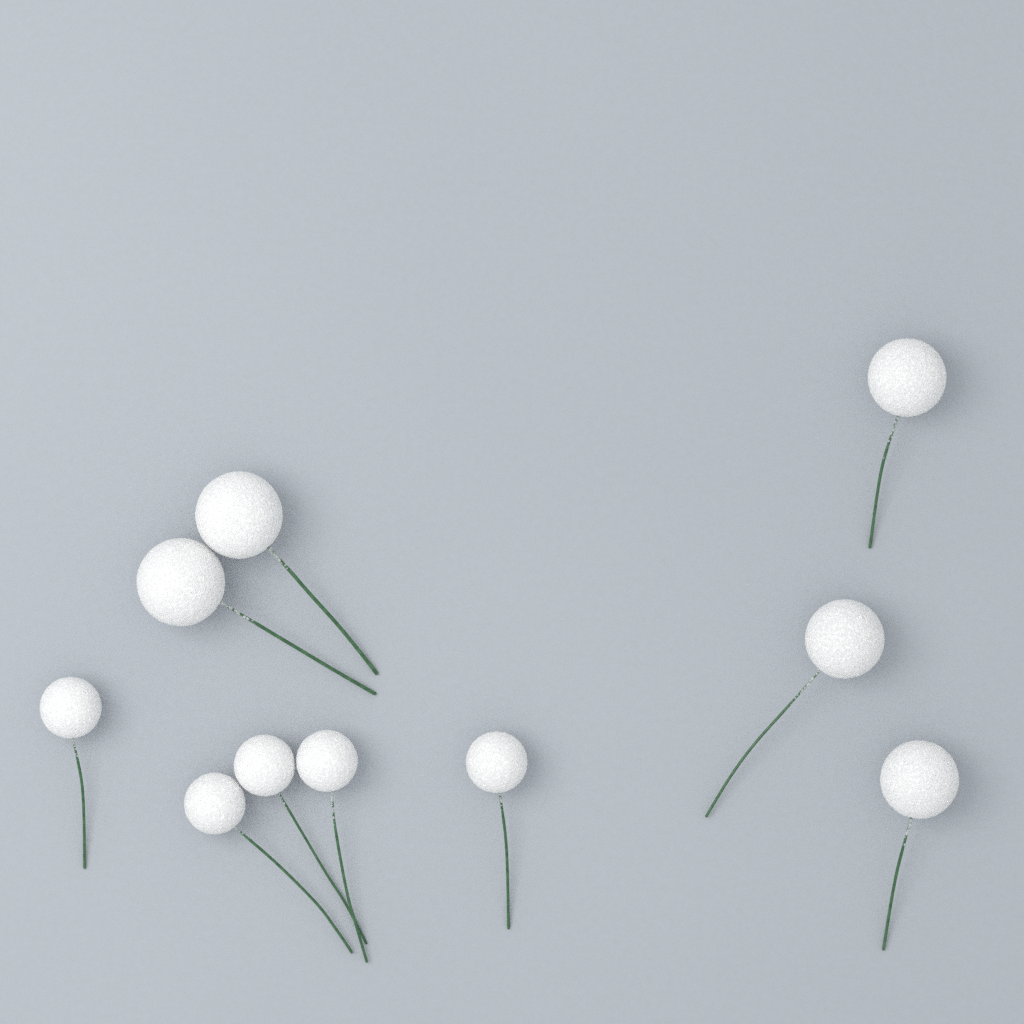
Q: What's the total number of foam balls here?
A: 10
